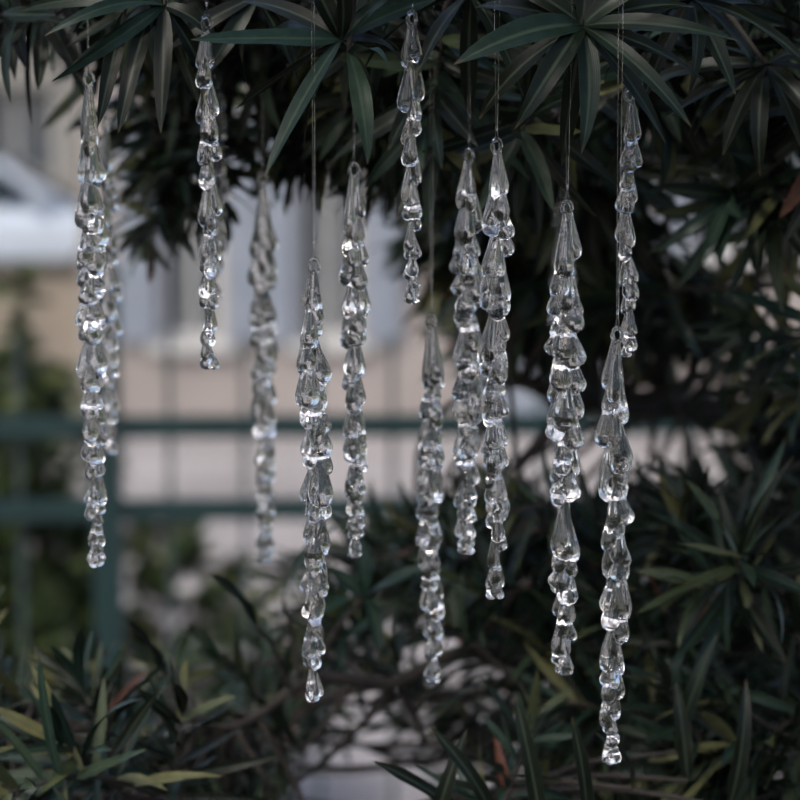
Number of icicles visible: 15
